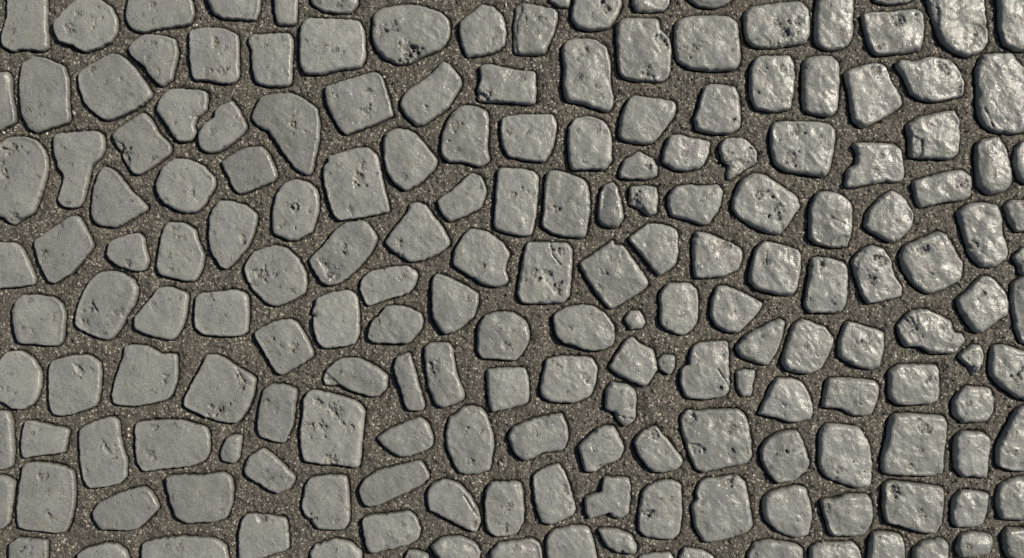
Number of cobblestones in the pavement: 187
